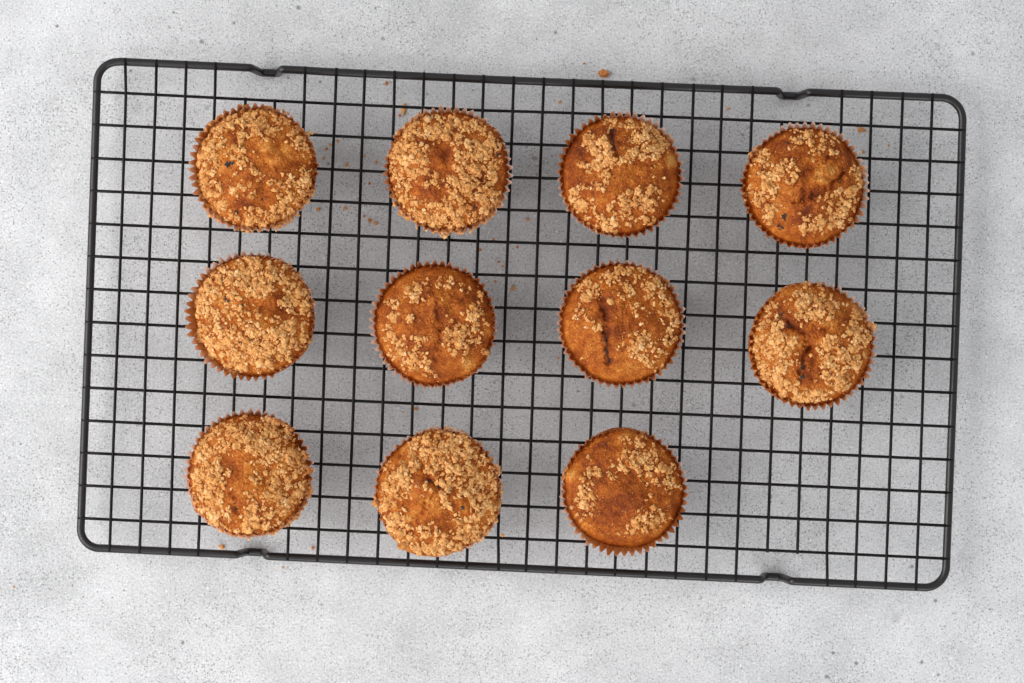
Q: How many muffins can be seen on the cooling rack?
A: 11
